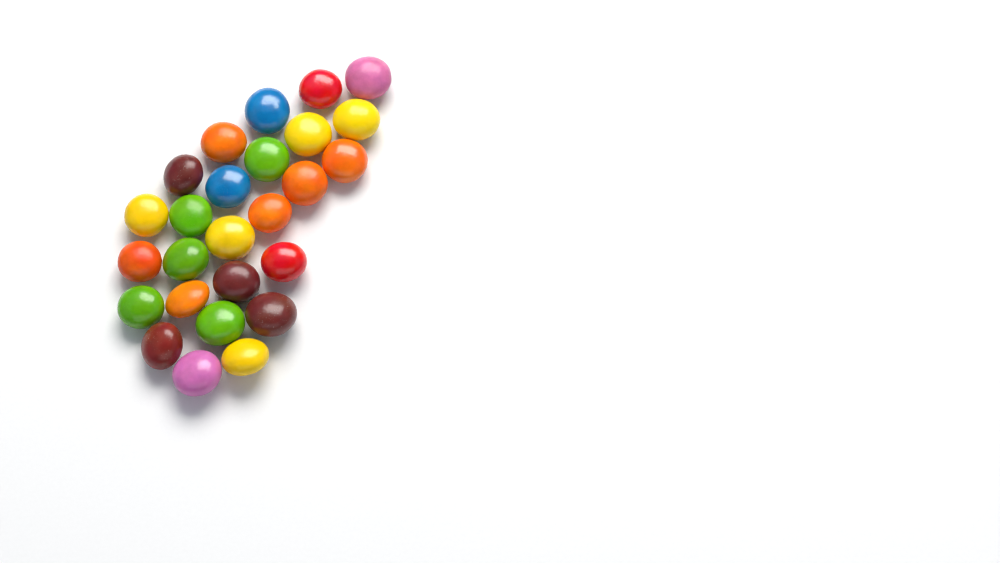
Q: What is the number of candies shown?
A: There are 26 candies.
